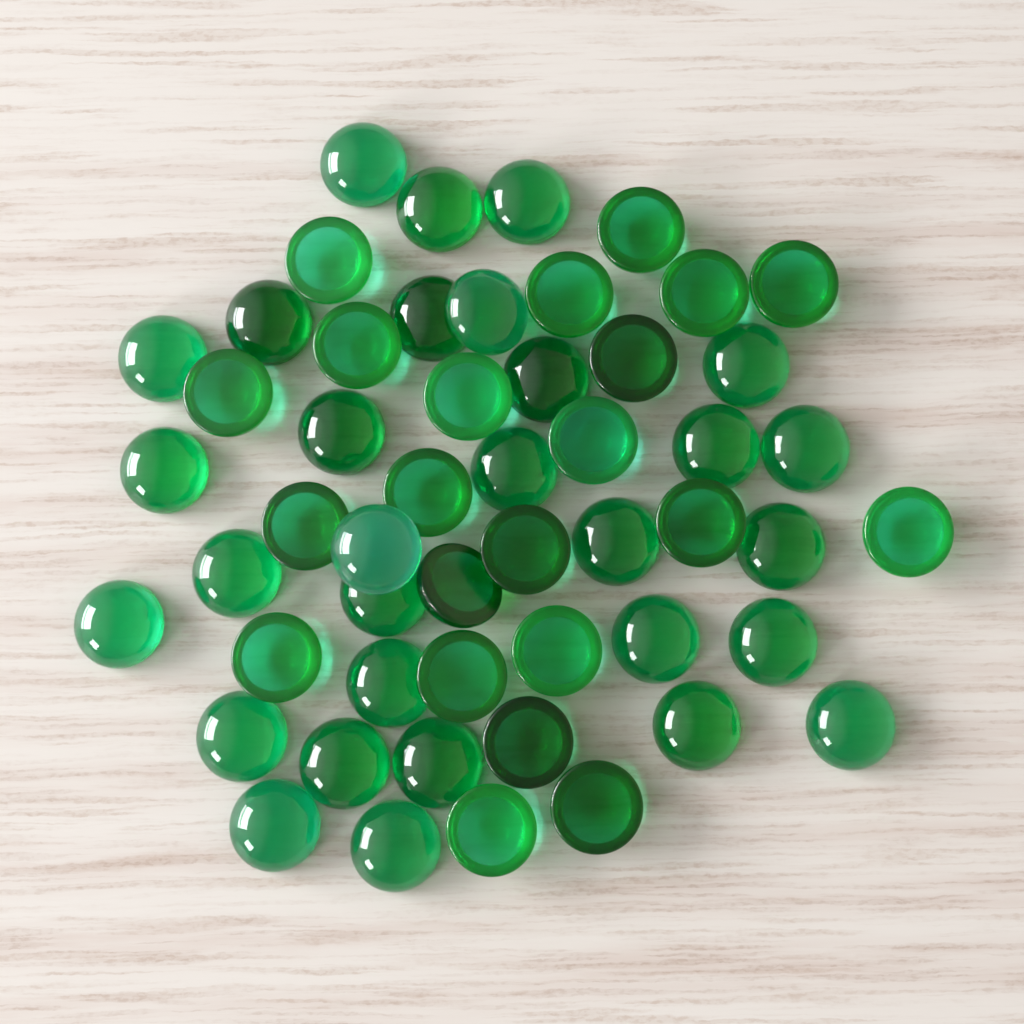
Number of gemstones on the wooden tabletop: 52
